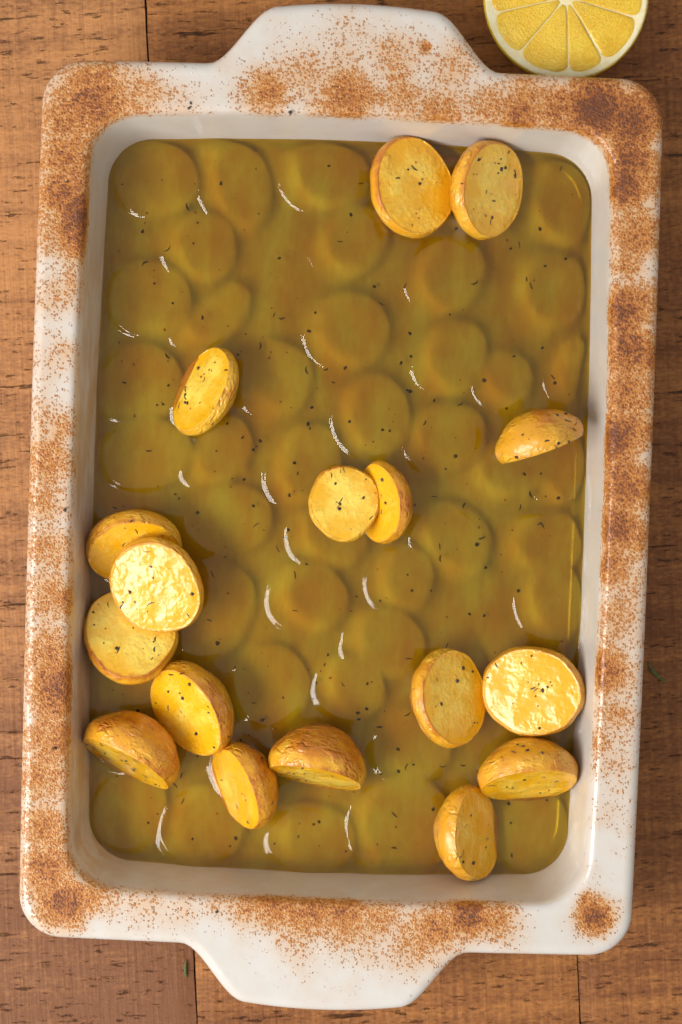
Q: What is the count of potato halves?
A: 17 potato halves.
